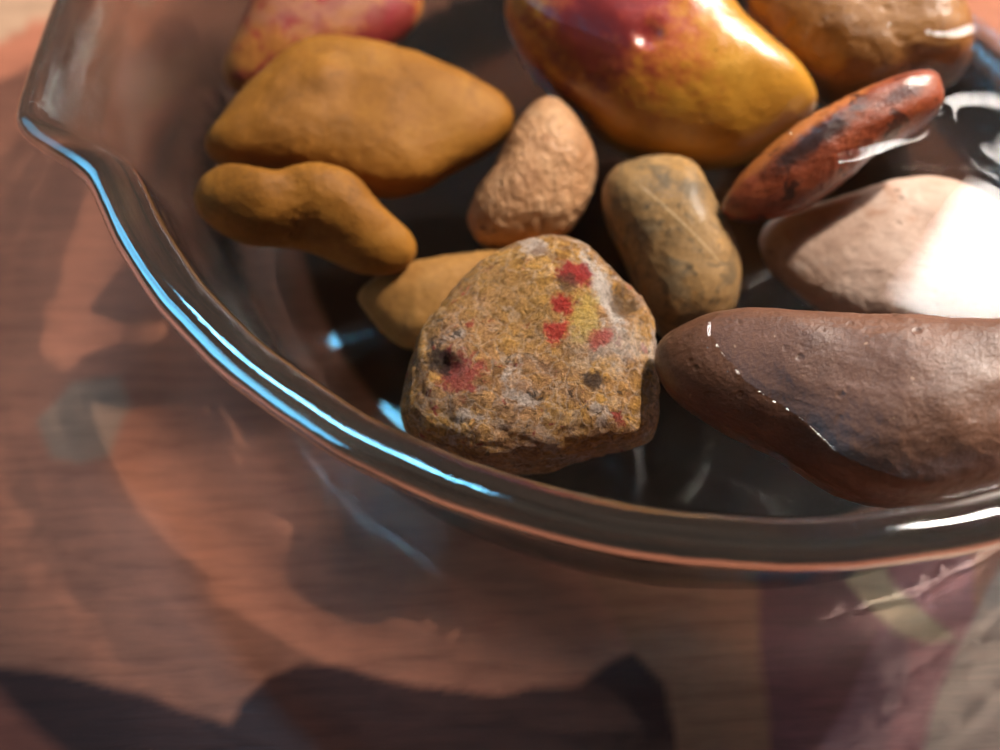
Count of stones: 12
